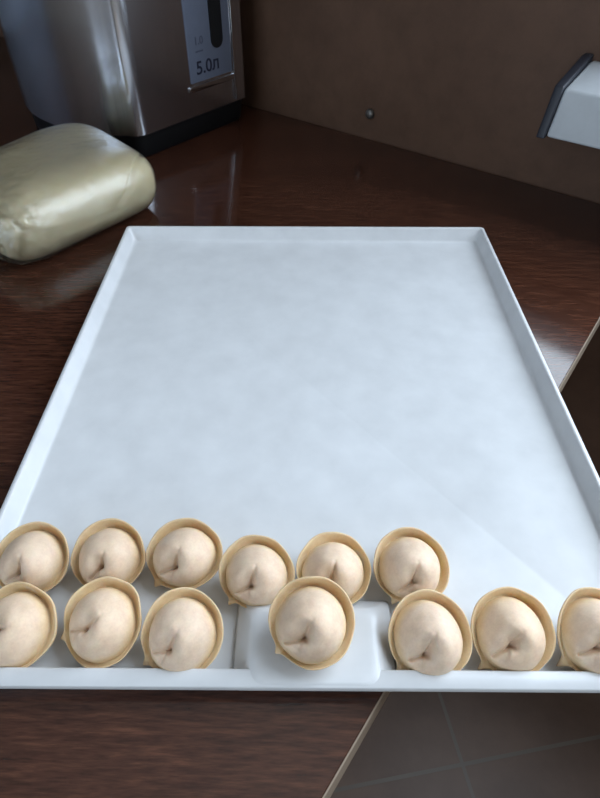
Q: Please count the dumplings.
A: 13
